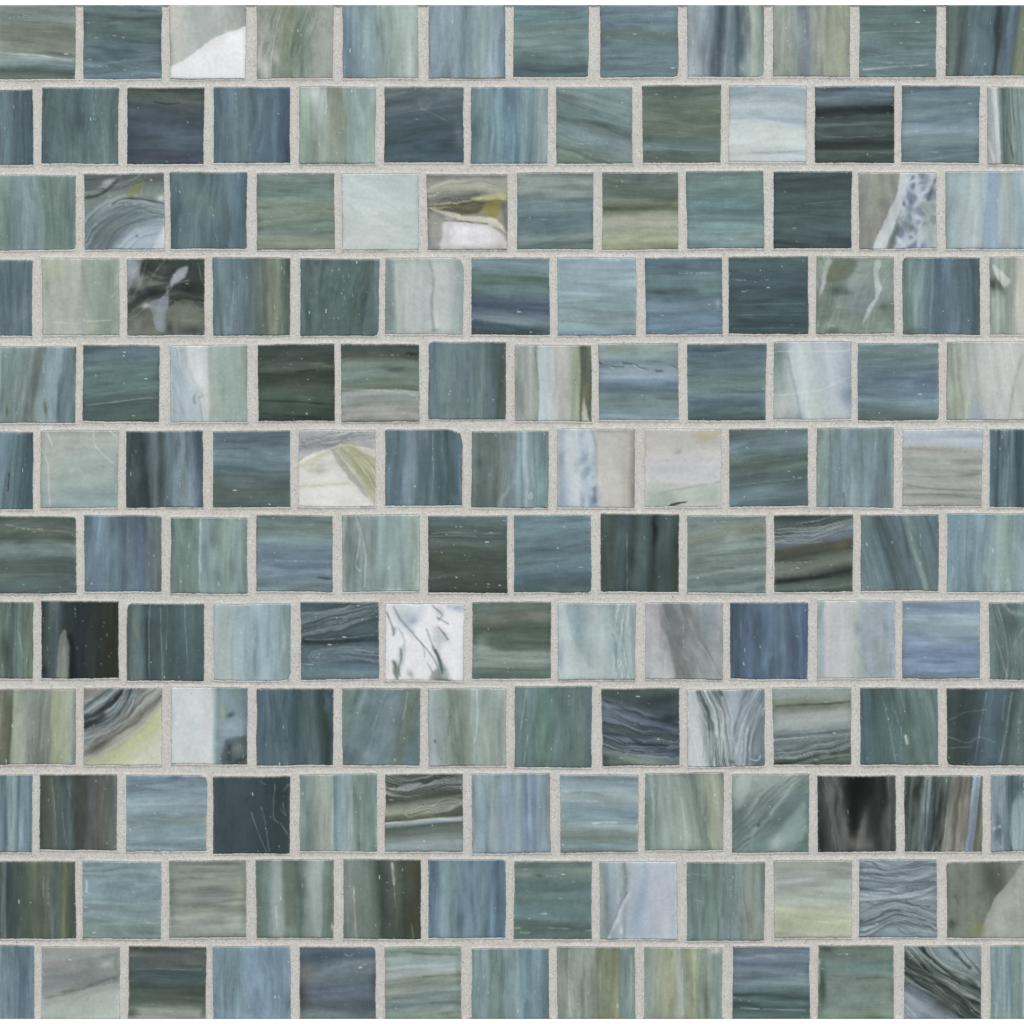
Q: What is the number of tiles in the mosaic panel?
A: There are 150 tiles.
